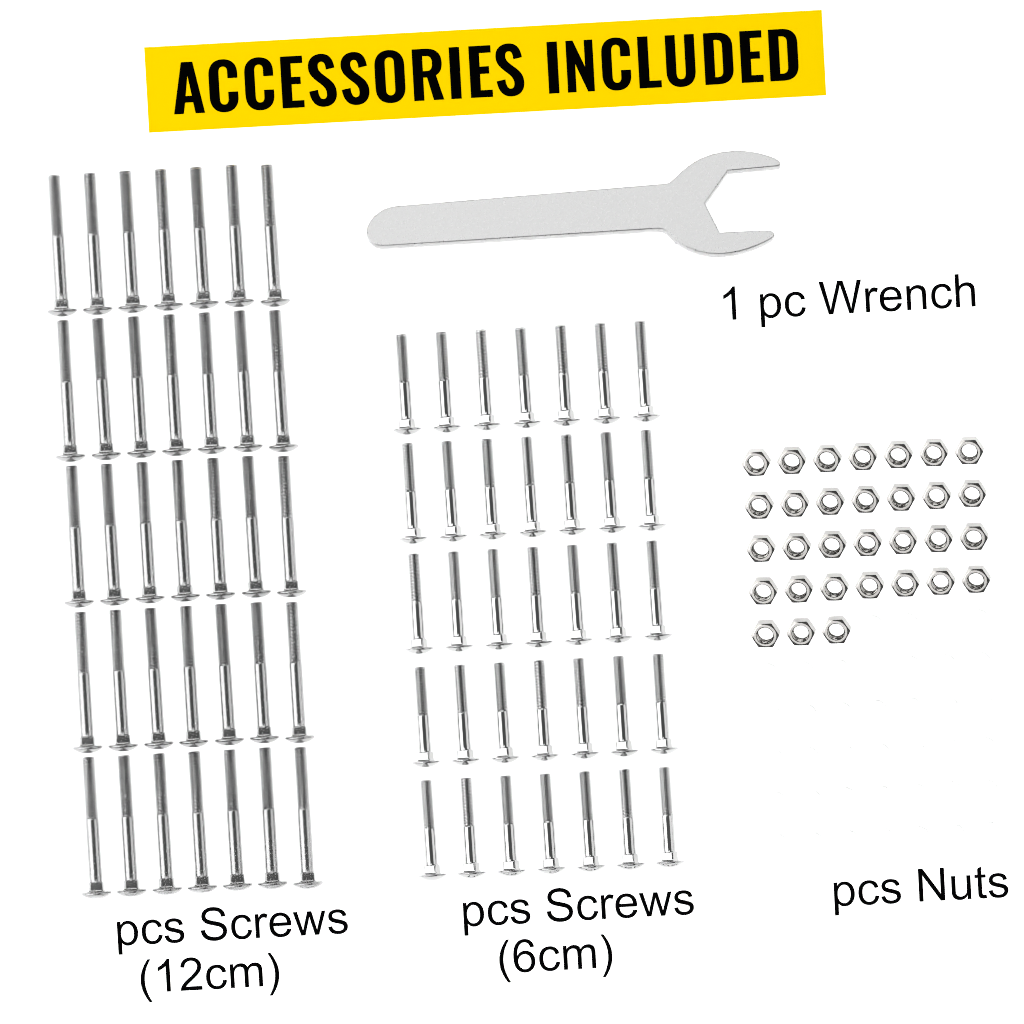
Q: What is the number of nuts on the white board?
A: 31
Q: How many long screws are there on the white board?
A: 35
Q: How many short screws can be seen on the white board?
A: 35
